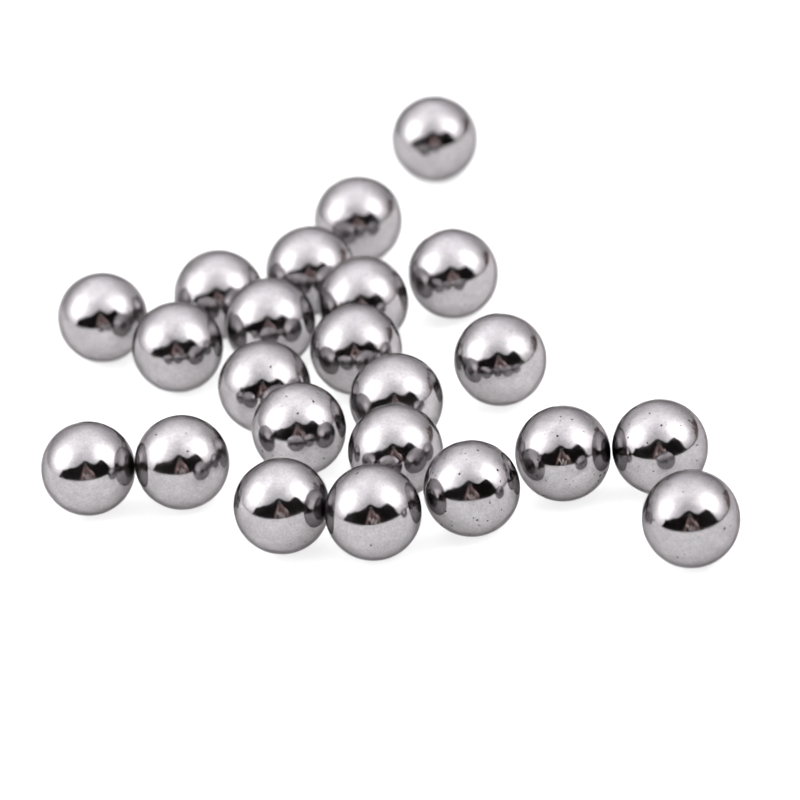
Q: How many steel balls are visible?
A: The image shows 23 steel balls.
